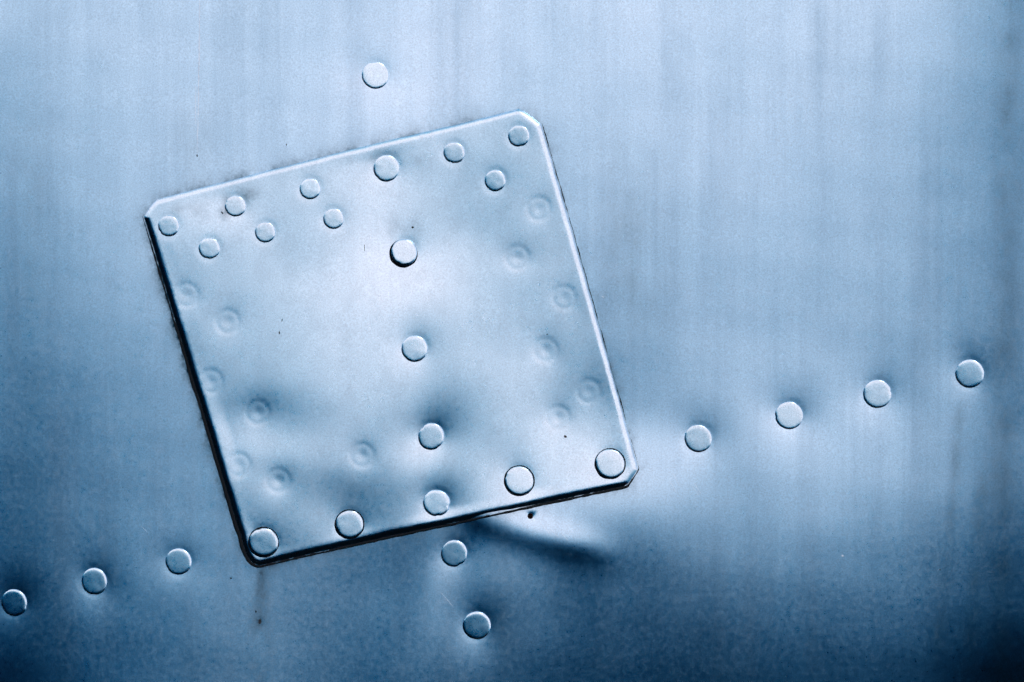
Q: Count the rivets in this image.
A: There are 28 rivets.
